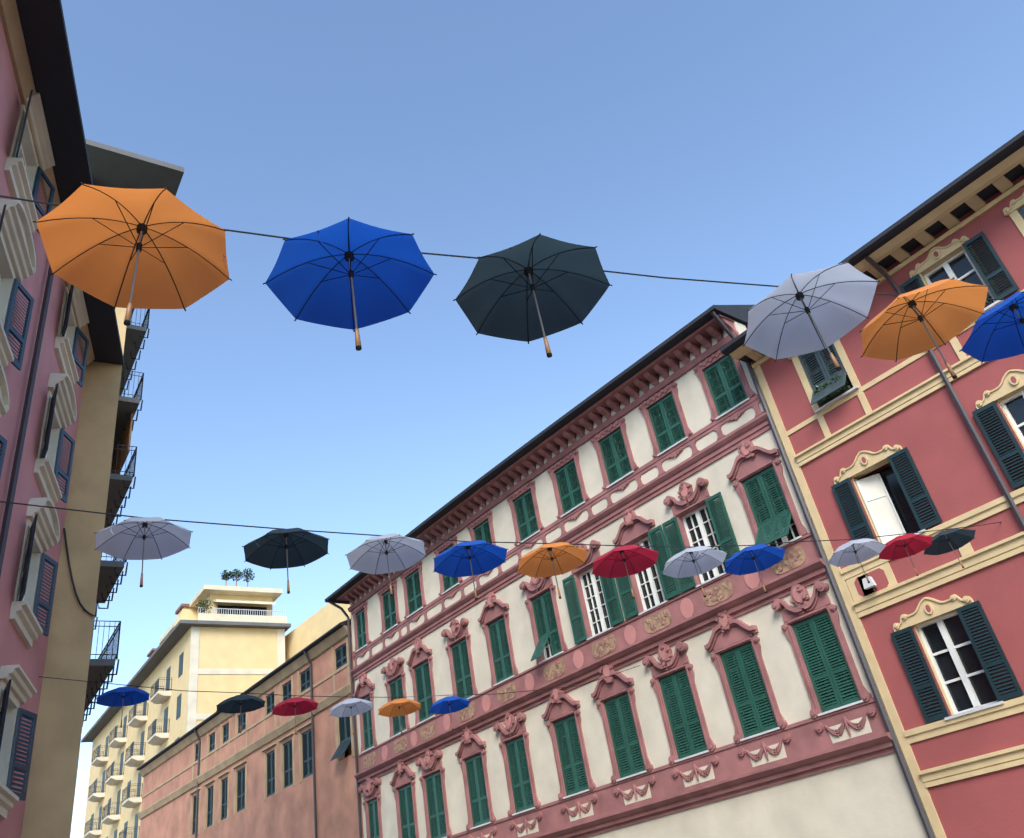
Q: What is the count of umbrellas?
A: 23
